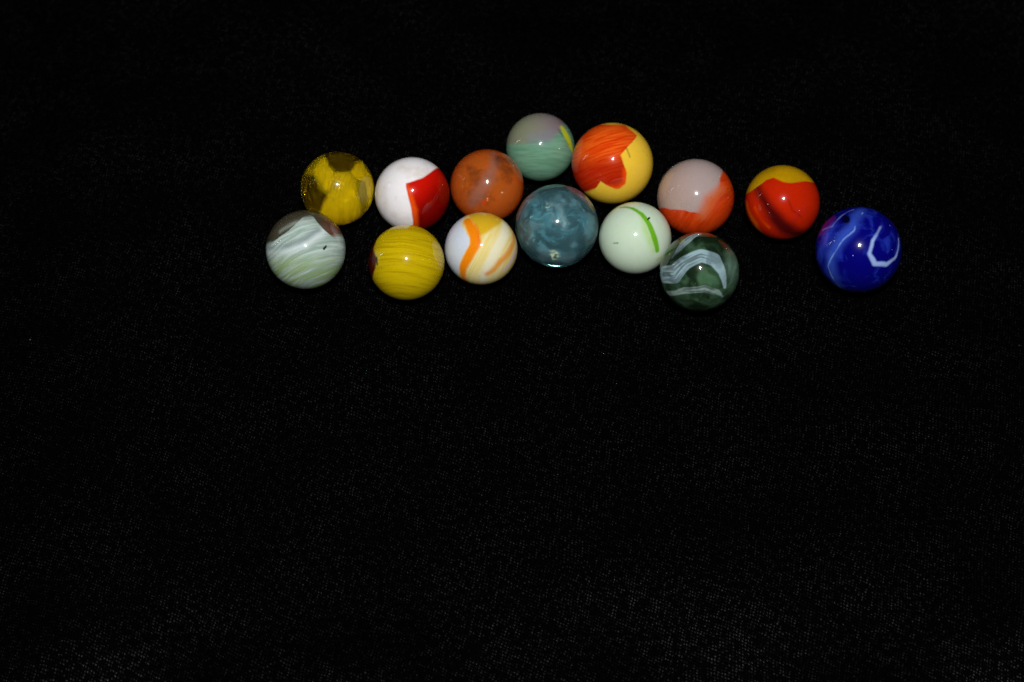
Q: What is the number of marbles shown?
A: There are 14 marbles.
